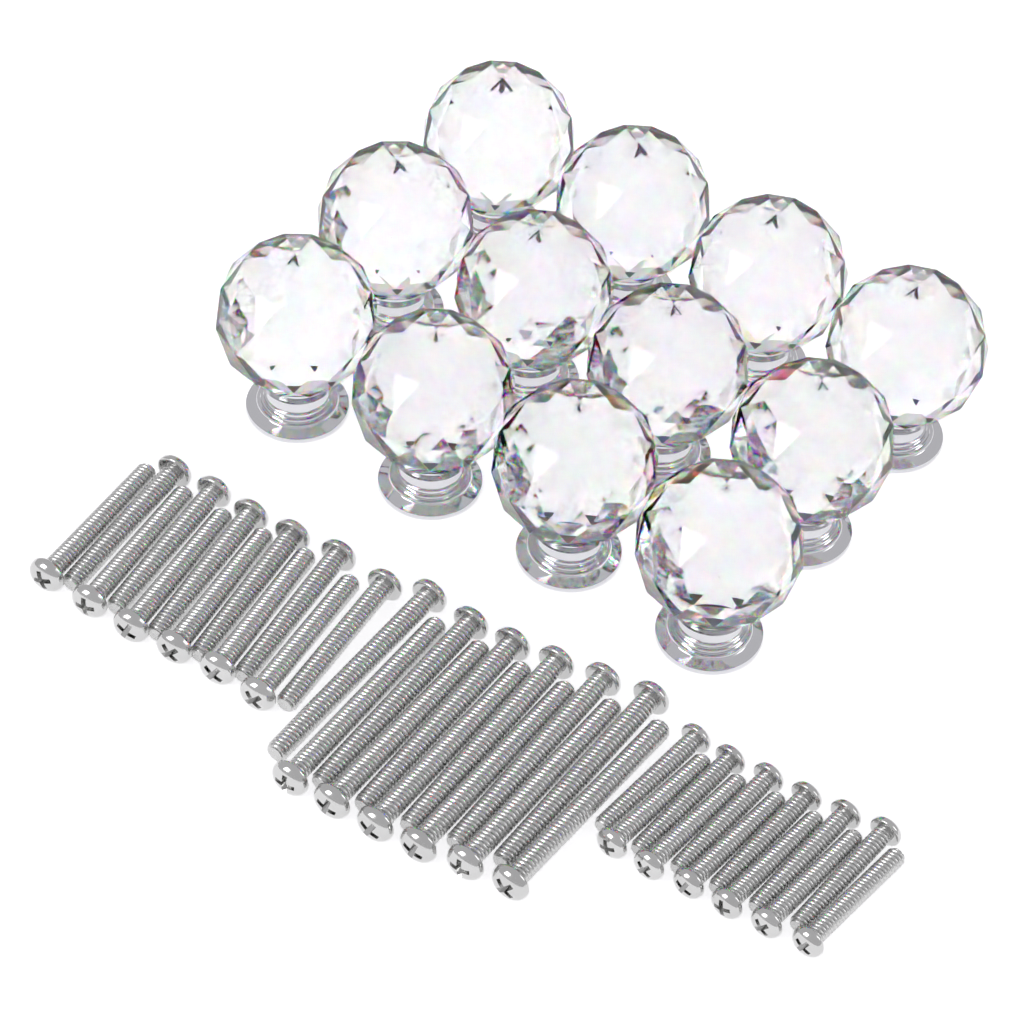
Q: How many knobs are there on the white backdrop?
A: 12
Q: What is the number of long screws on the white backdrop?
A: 12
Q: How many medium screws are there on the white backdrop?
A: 12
